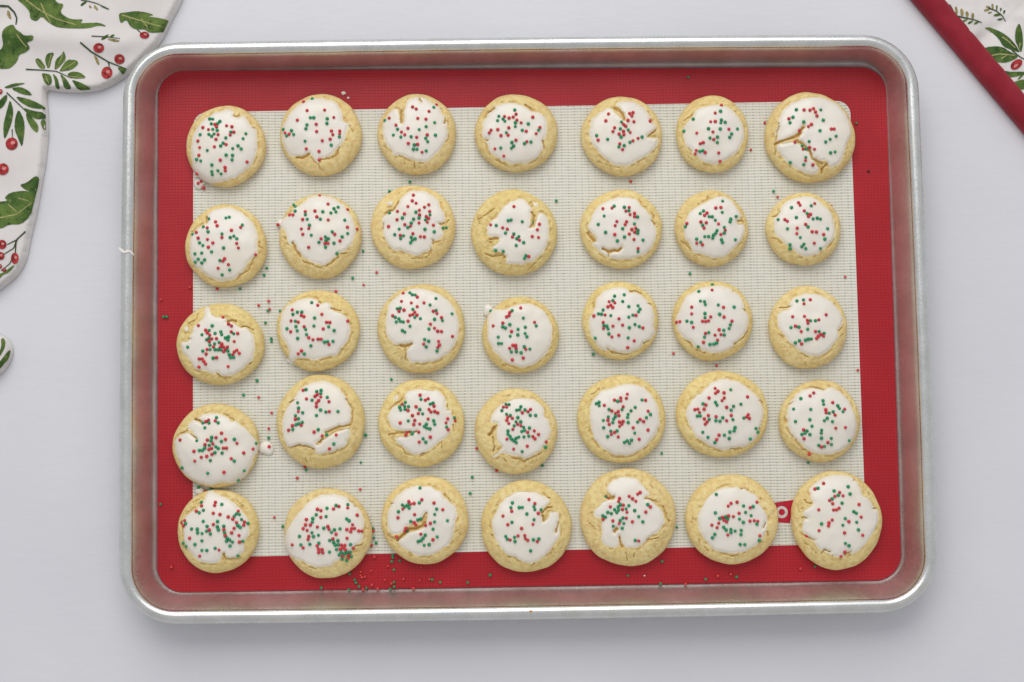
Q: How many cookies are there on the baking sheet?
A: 35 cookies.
